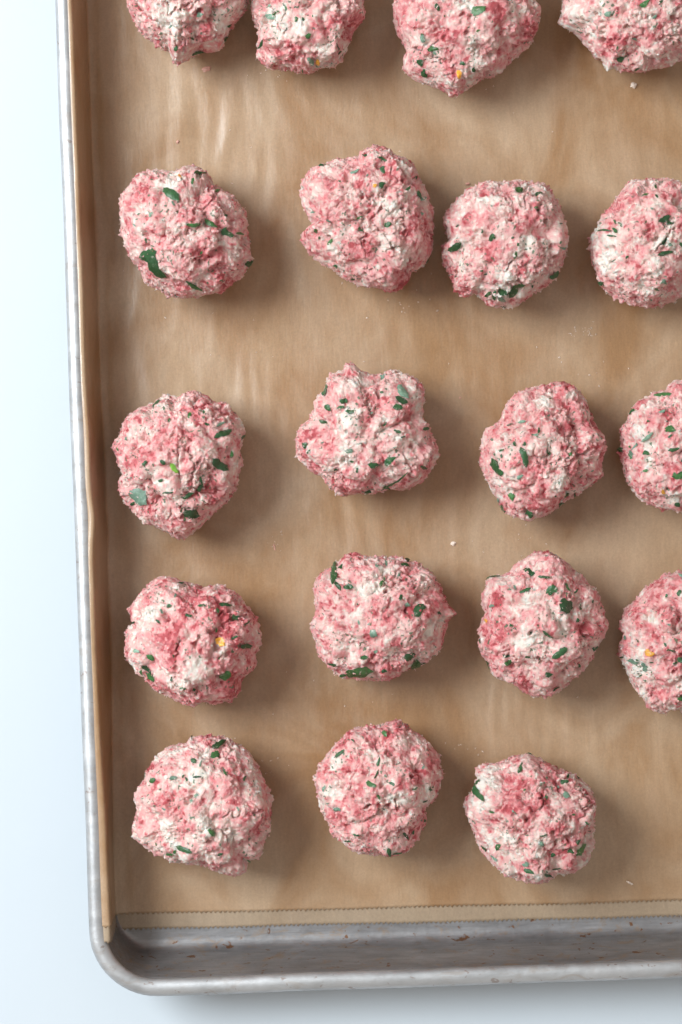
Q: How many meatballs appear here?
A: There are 19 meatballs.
